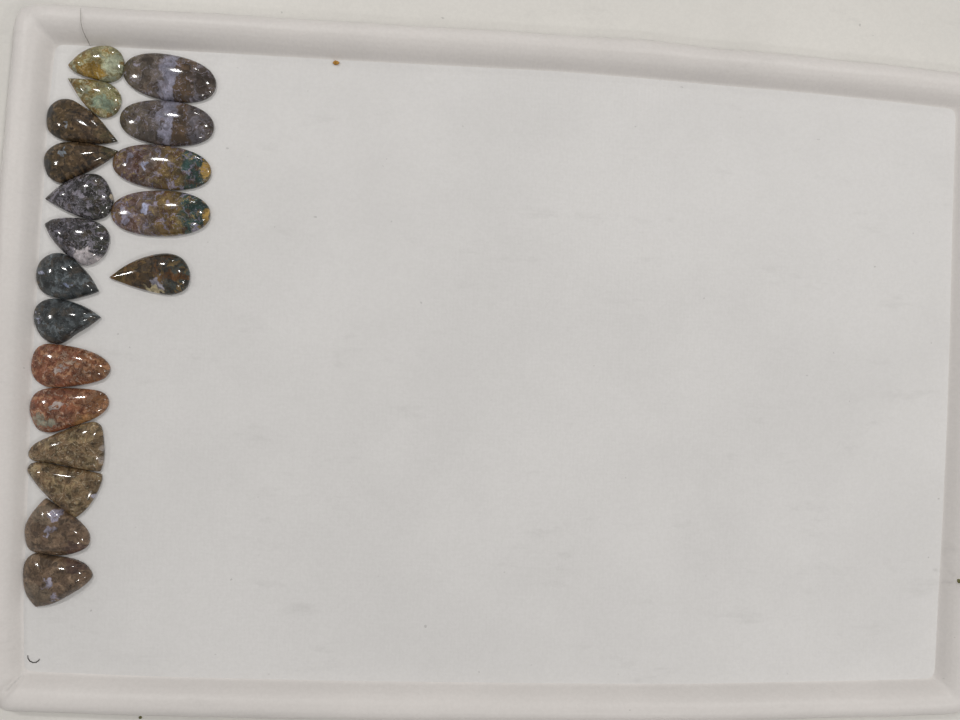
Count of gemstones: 19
